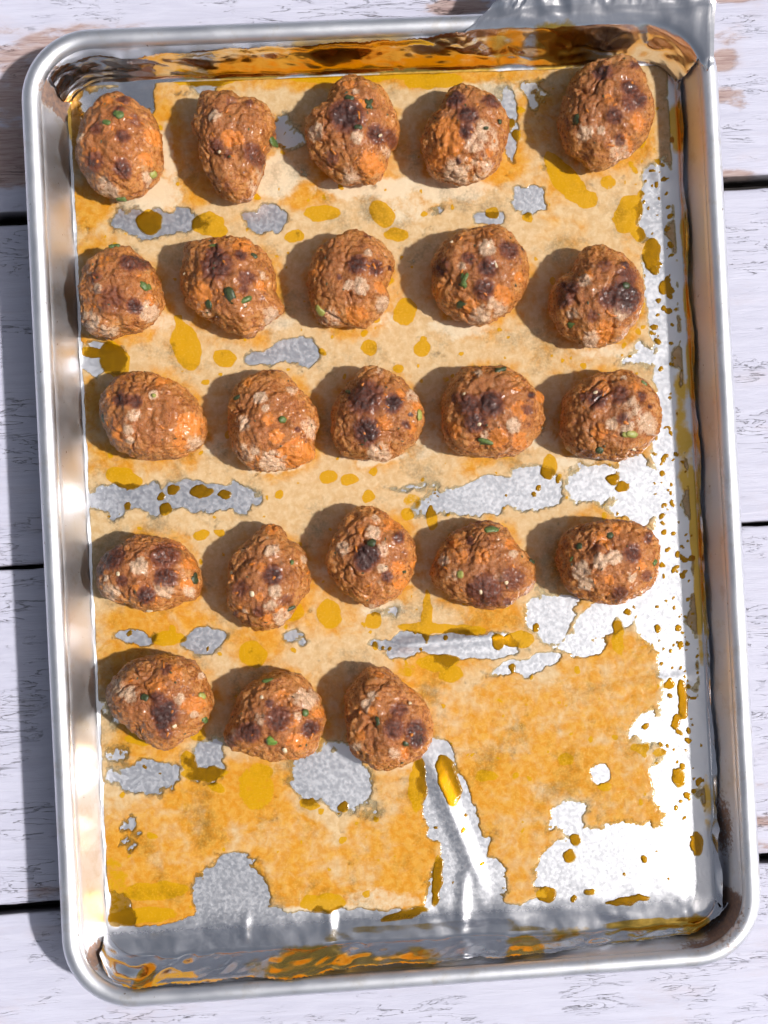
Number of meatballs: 23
